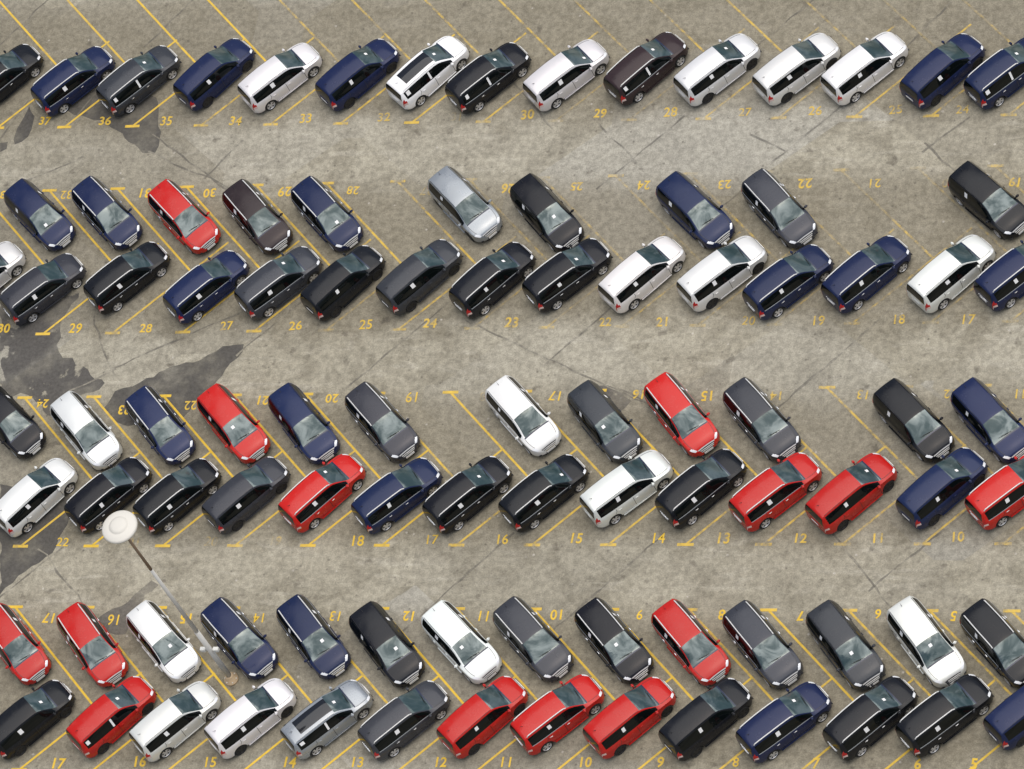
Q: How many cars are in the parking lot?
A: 94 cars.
